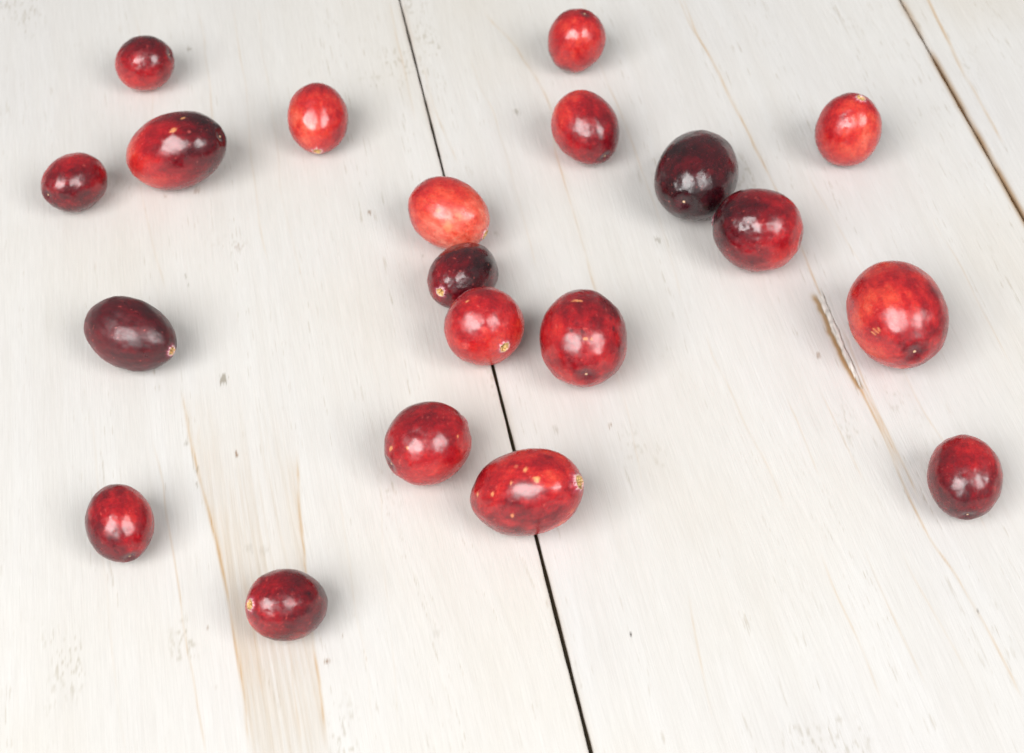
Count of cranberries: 20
